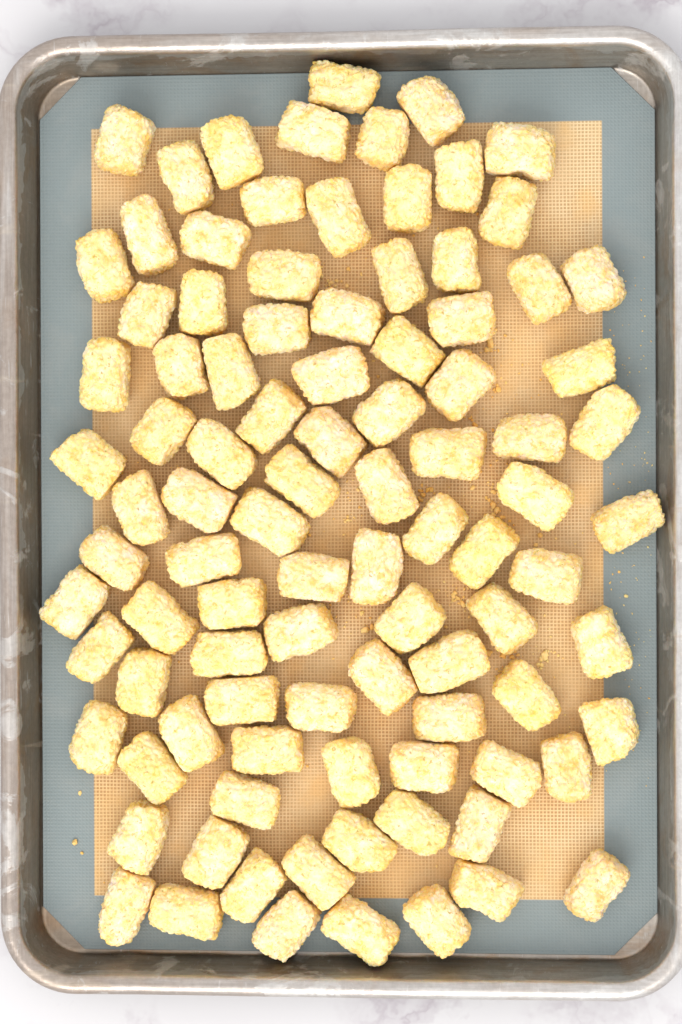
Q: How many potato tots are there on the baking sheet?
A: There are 96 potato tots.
